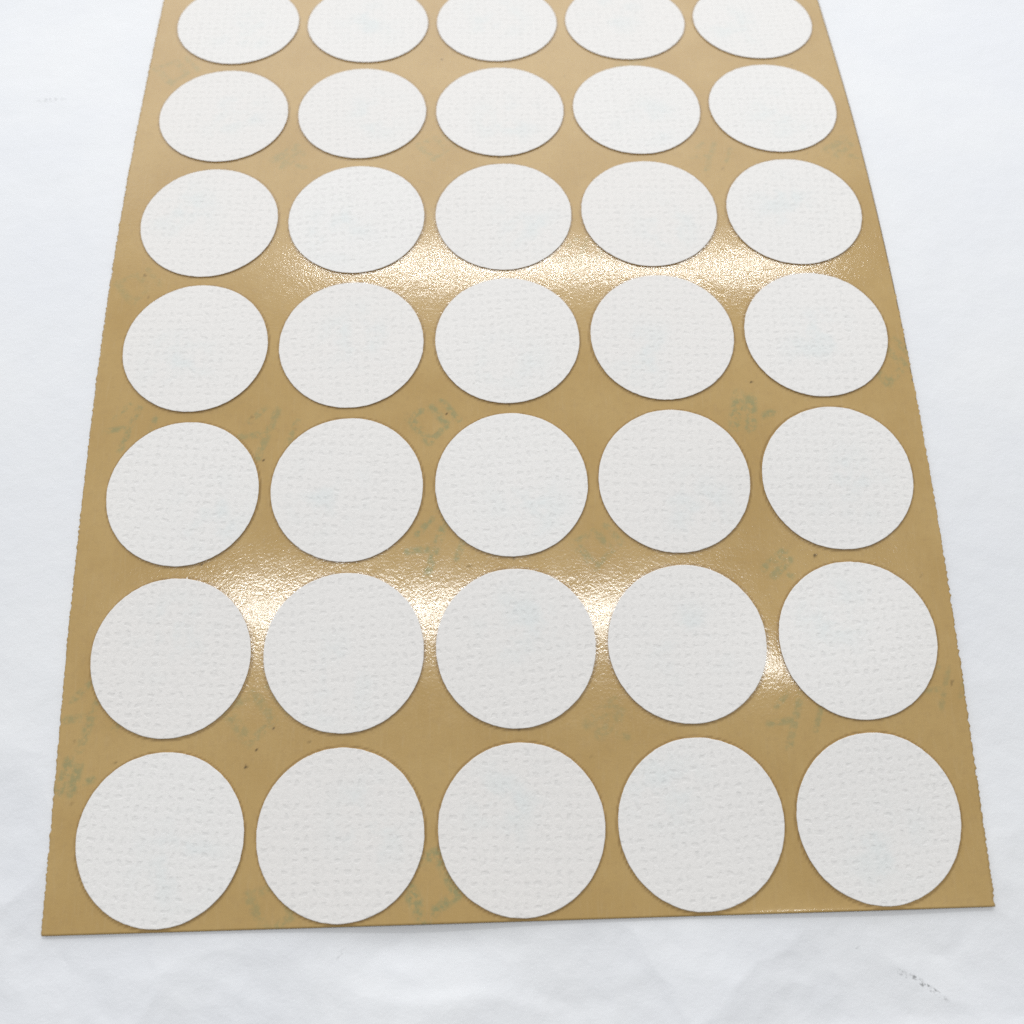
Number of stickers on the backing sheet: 35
